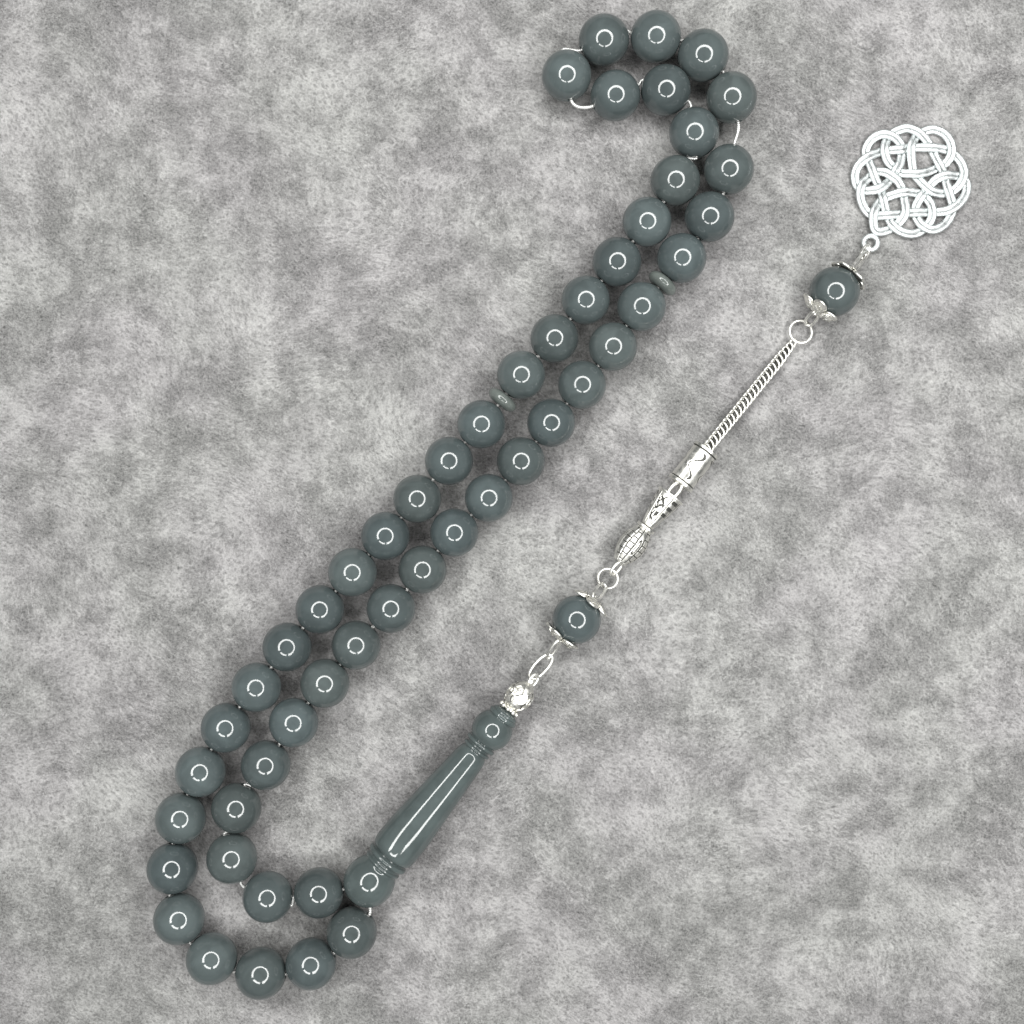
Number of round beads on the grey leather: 53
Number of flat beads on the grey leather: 2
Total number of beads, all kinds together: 55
